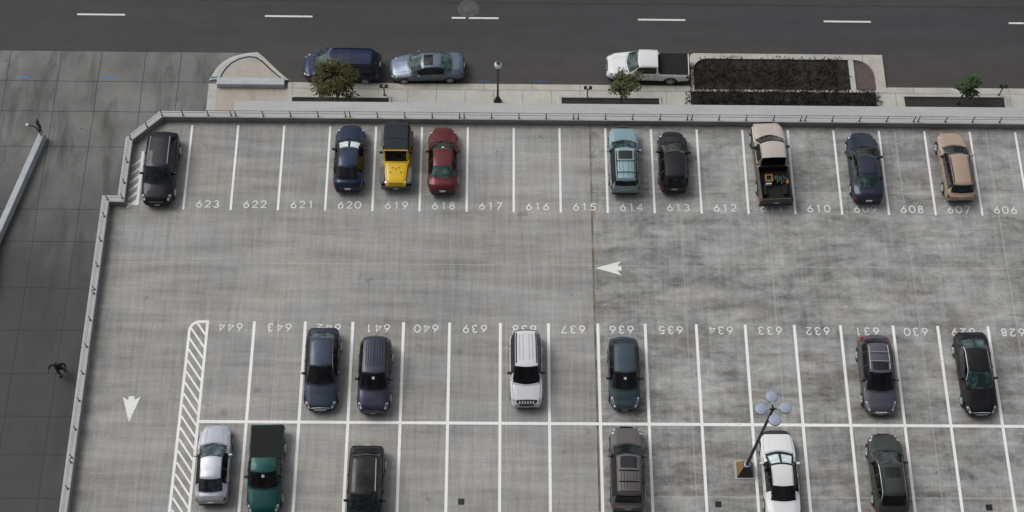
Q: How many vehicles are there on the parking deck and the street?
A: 24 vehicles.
